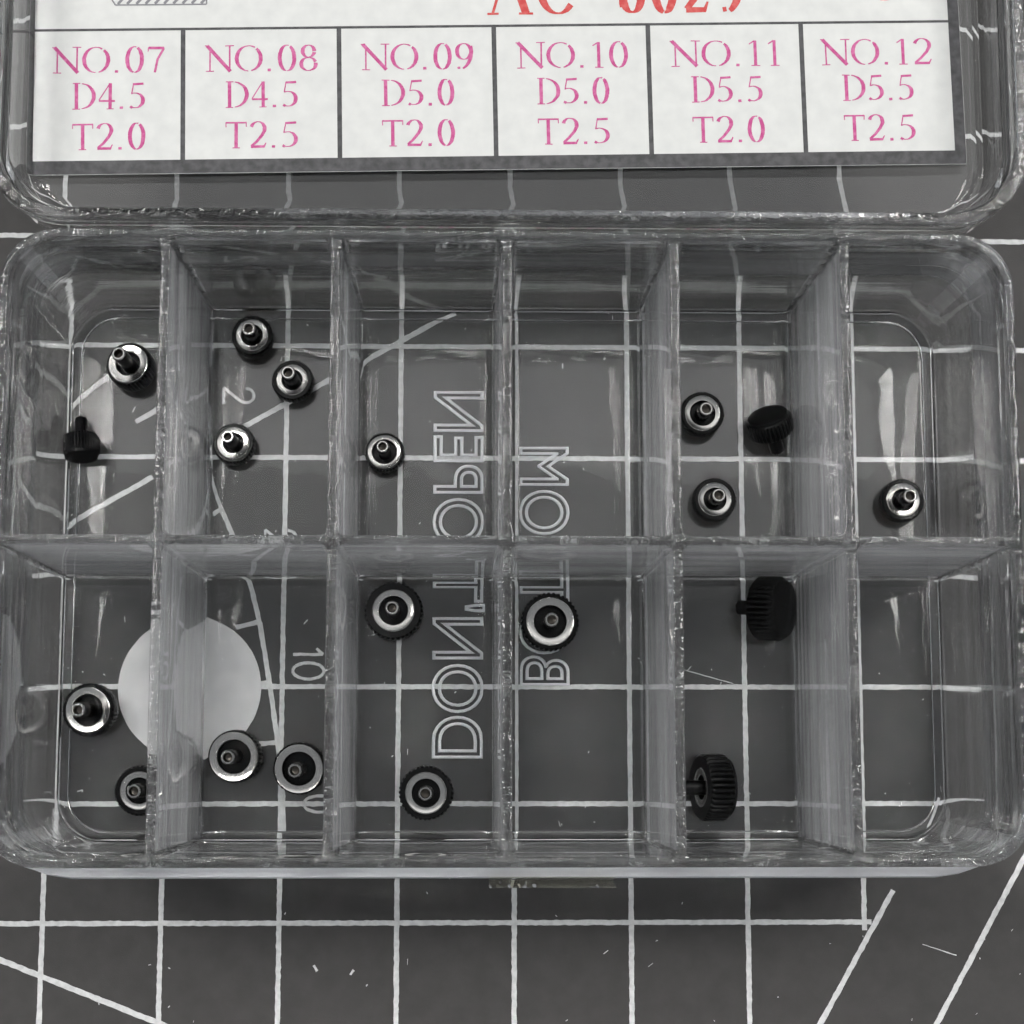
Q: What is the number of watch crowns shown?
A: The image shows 19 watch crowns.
